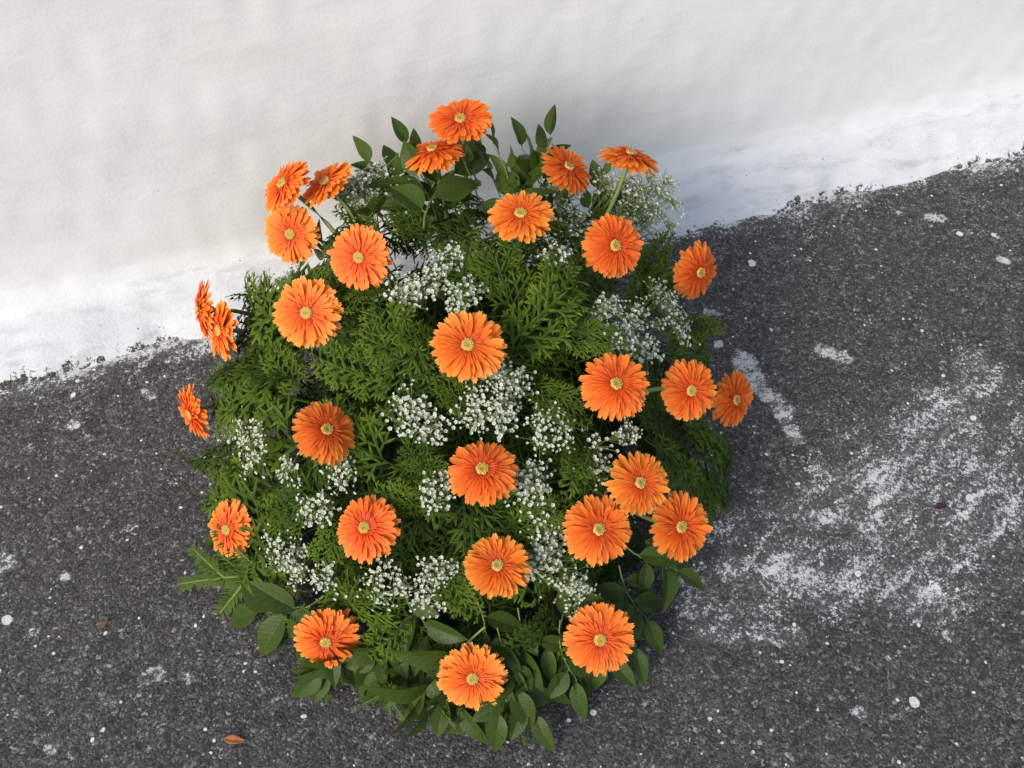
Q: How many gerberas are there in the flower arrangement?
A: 30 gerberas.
